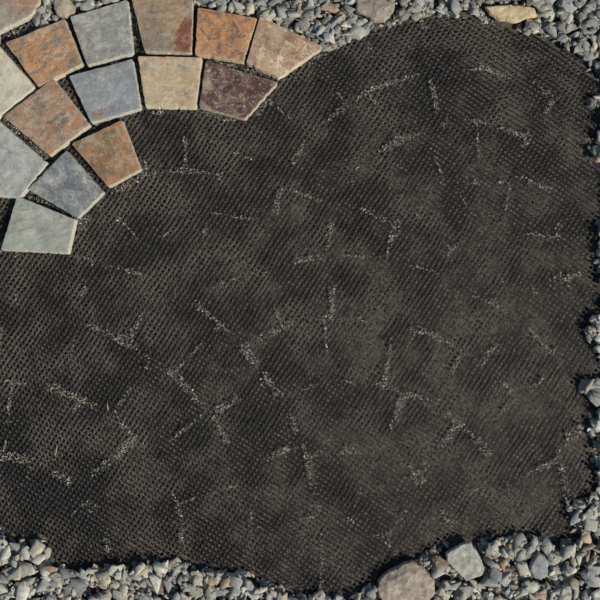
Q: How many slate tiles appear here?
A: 15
